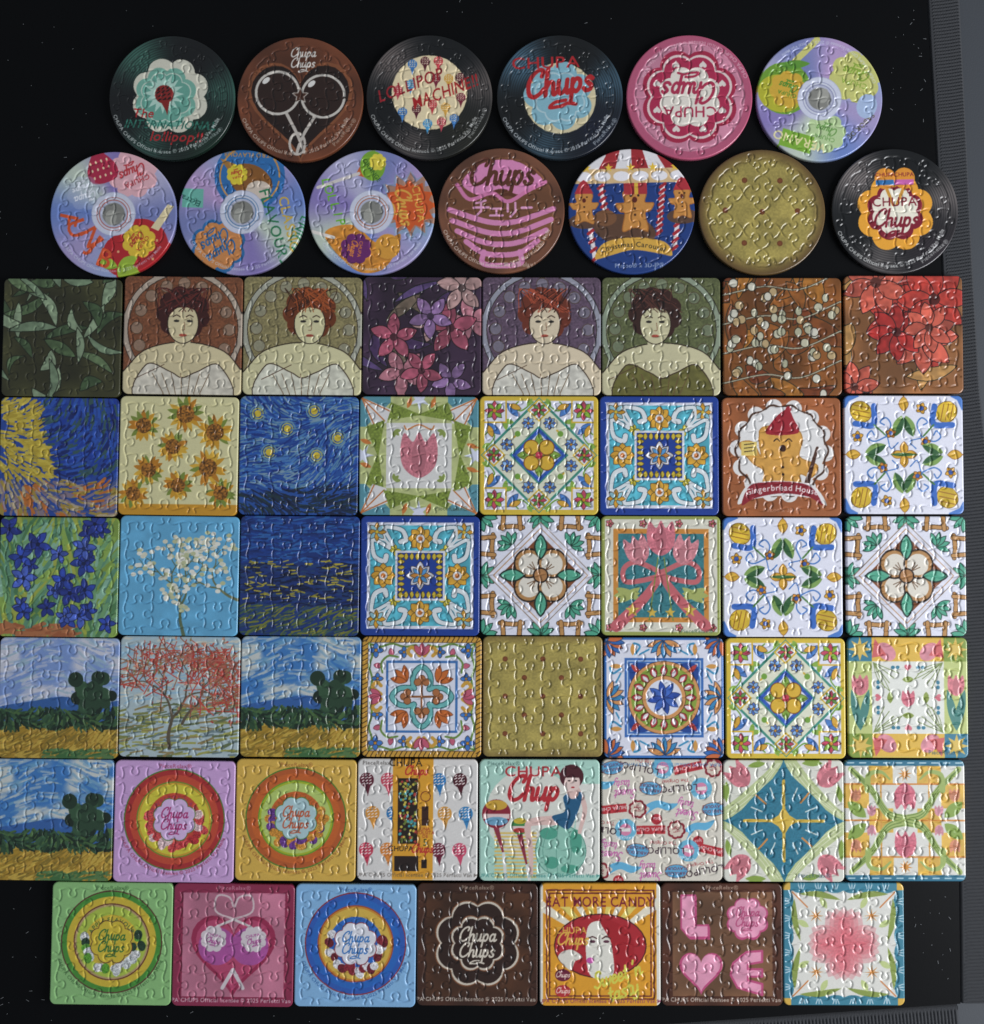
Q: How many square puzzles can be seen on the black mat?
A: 47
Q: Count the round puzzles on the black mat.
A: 13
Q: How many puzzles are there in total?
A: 60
